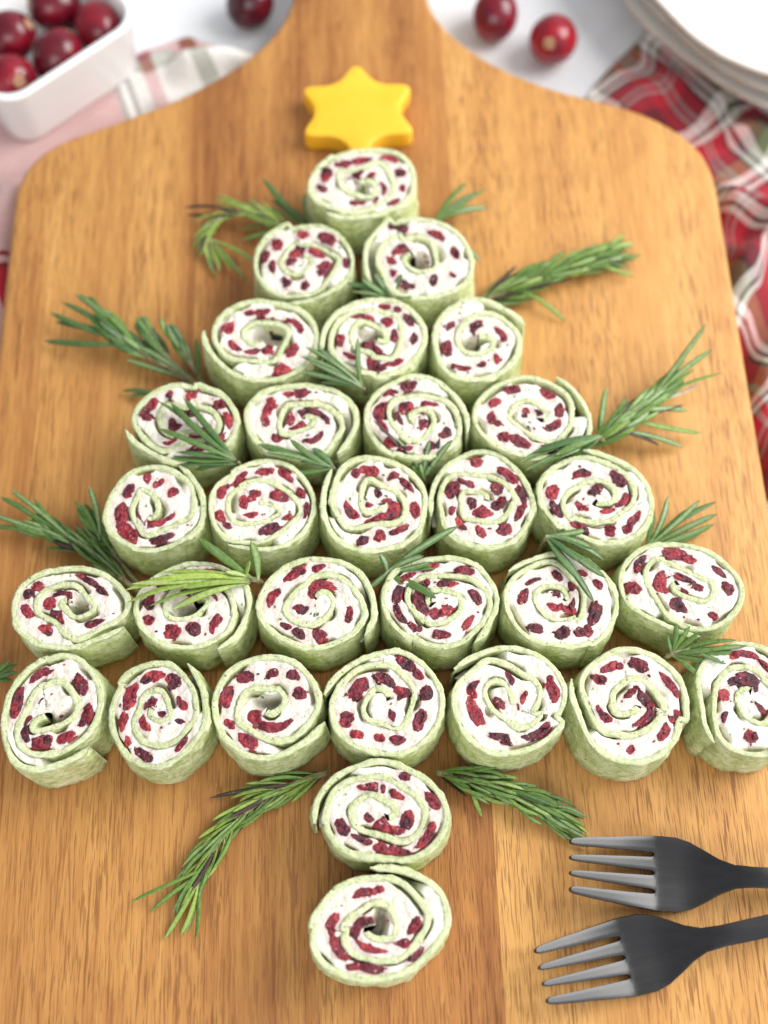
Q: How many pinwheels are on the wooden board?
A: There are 30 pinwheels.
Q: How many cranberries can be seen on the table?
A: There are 8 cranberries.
